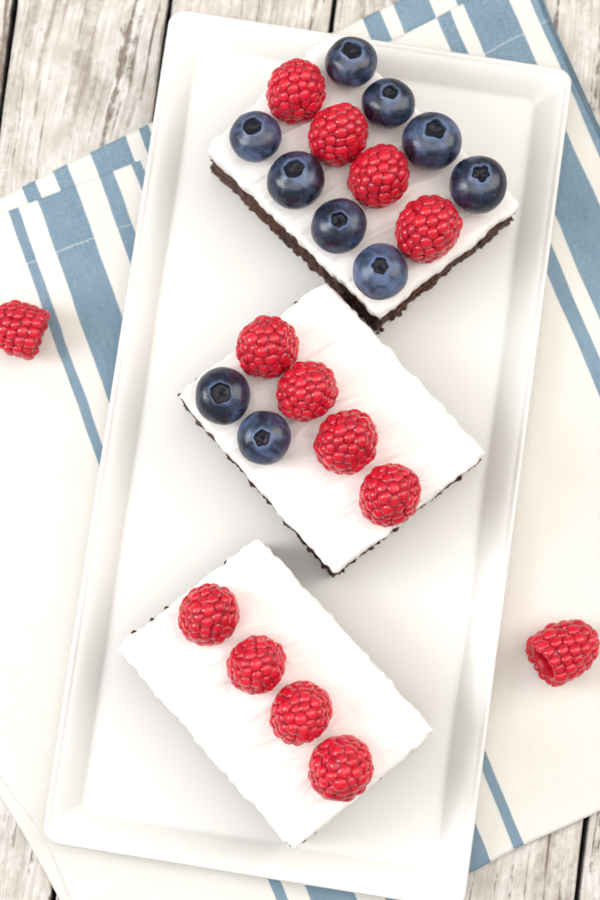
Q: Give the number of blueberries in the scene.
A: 10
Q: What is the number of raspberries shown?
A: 14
